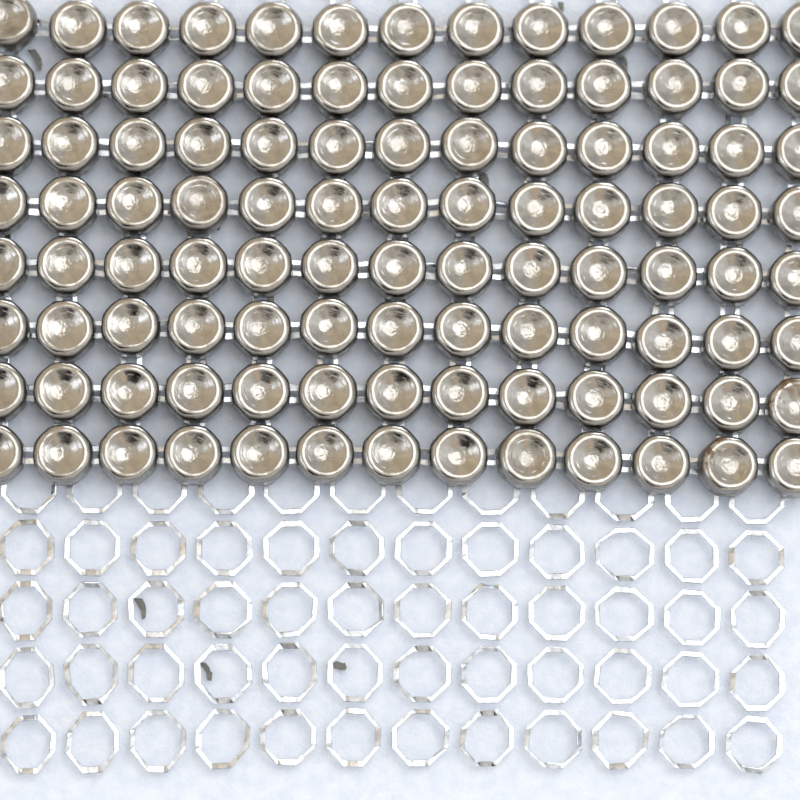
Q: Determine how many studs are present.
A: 104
